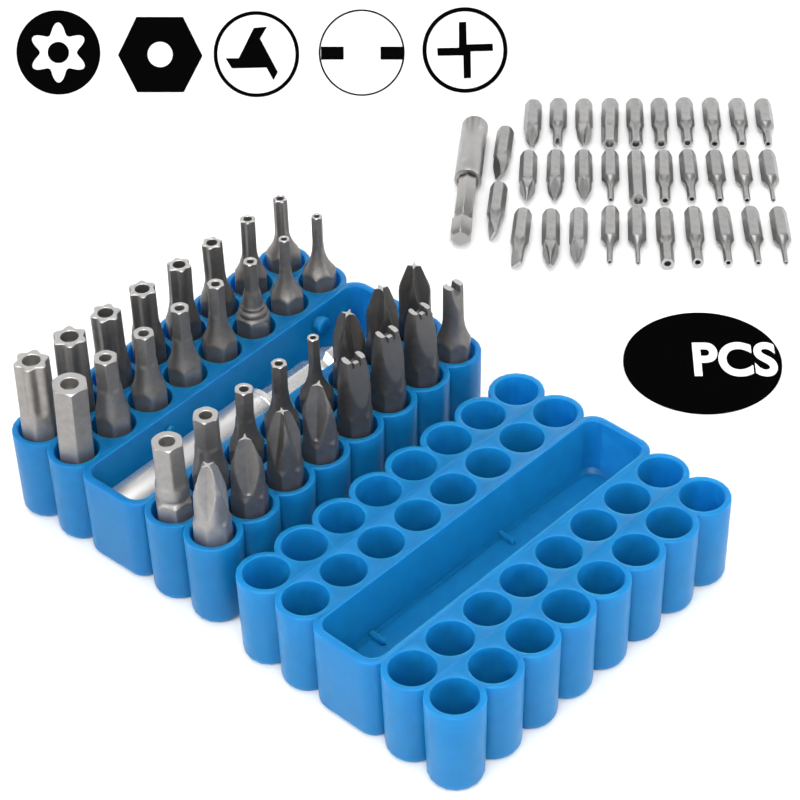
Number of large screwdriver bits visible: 32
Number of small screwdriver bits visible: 32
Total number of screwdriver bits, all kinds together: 64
